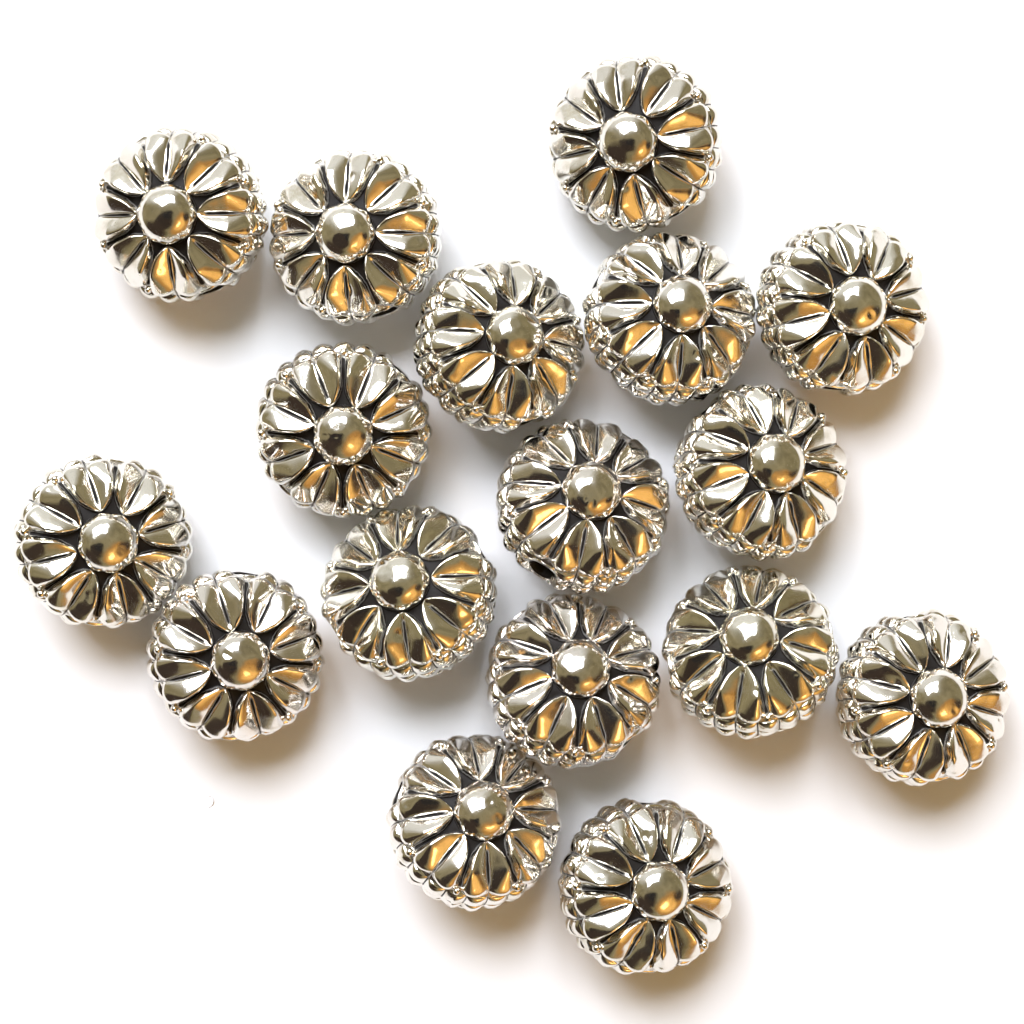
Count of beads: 17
